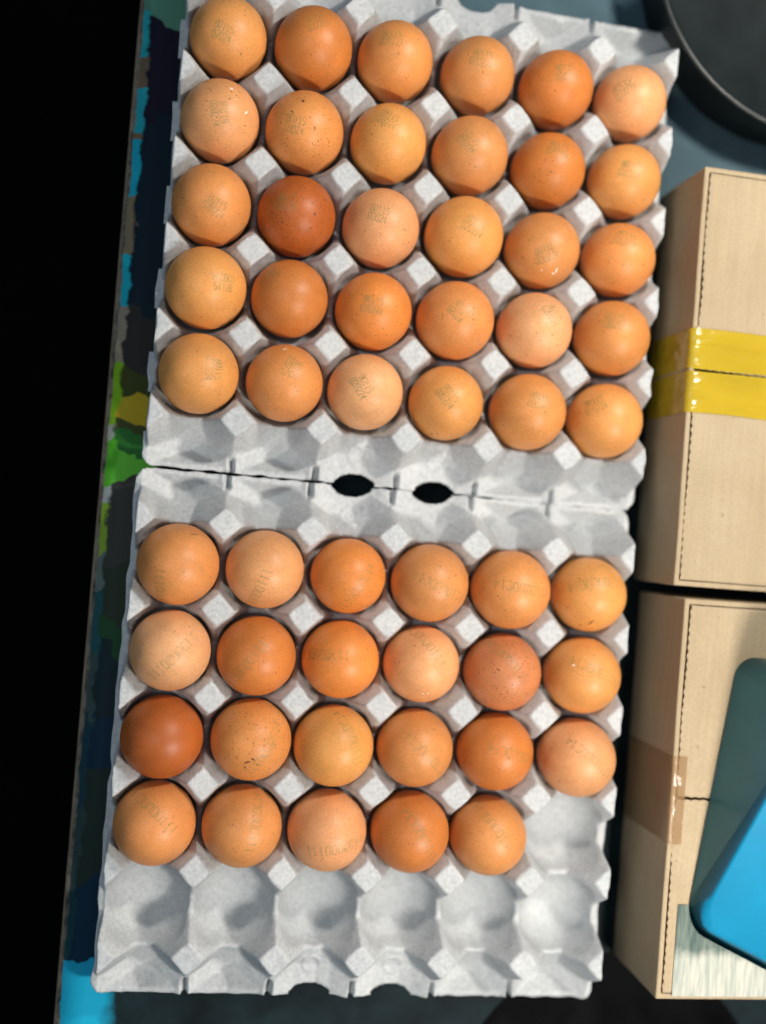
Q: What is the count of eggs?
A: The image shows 53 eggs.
